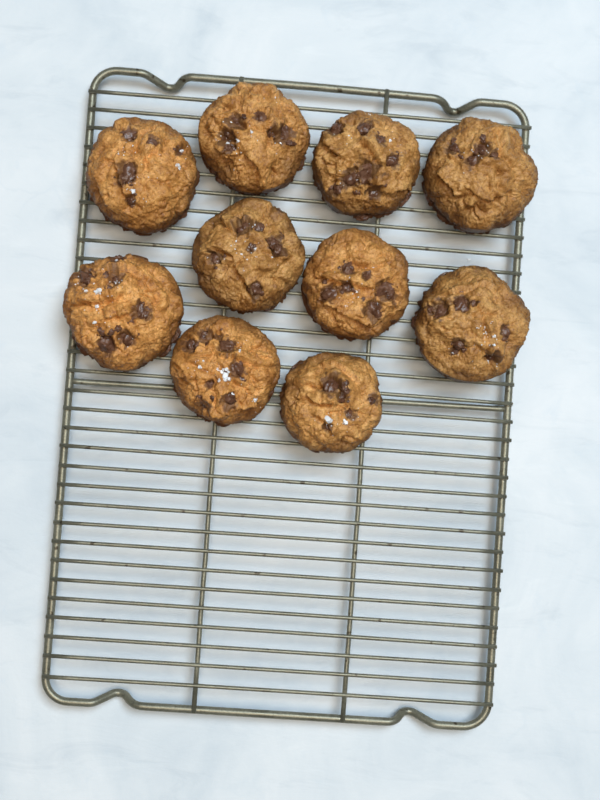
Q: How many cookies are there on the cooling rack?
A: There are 10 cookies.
